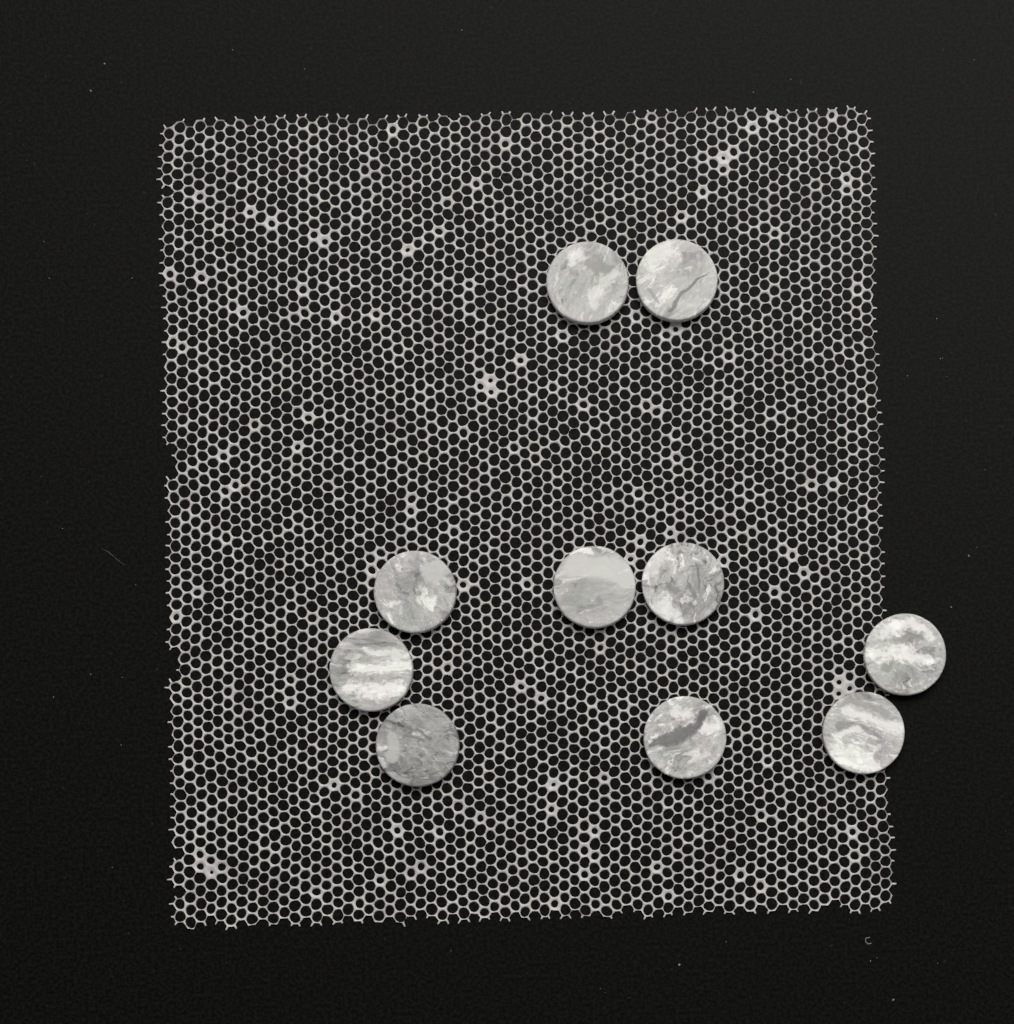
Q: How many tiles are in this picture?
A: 10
